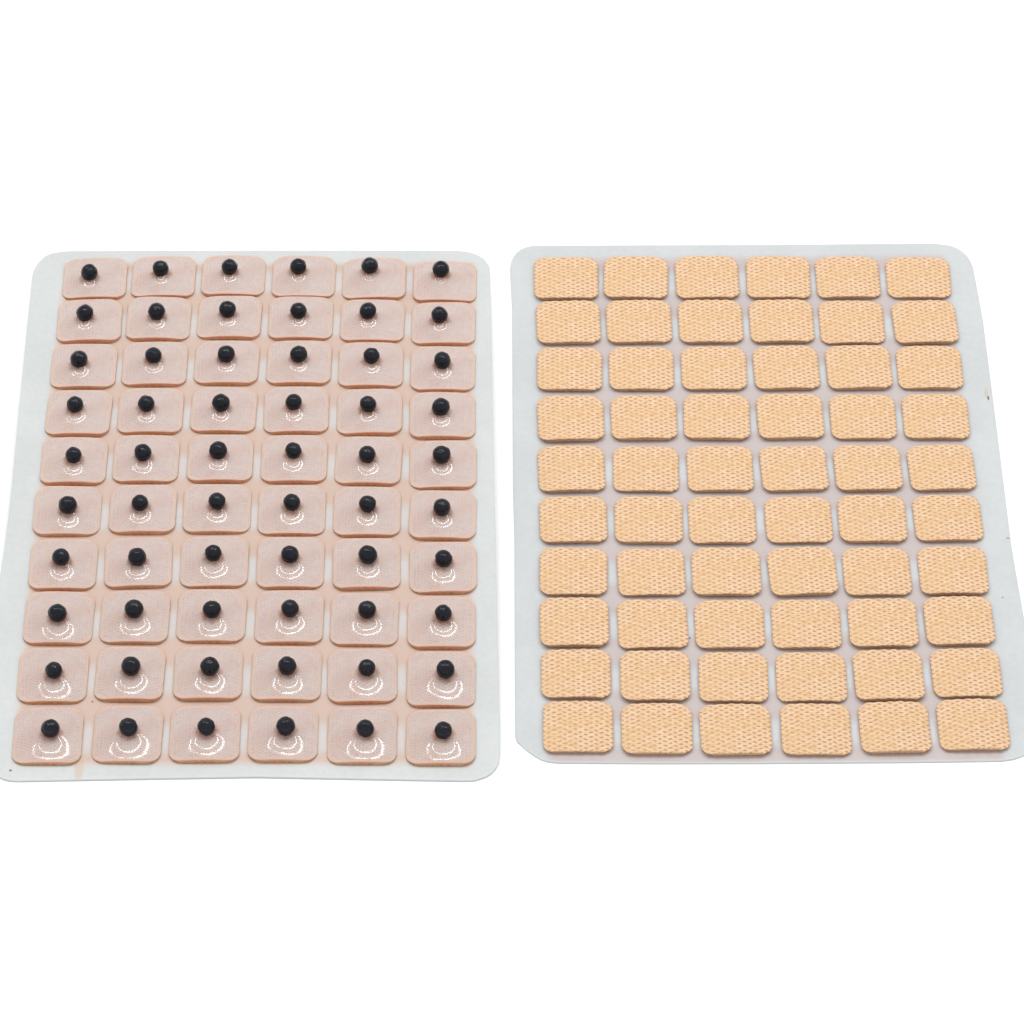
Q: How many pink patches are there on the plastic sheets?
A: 60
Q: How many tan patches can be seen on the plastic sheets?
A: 60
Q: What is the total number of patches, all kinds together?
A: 120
